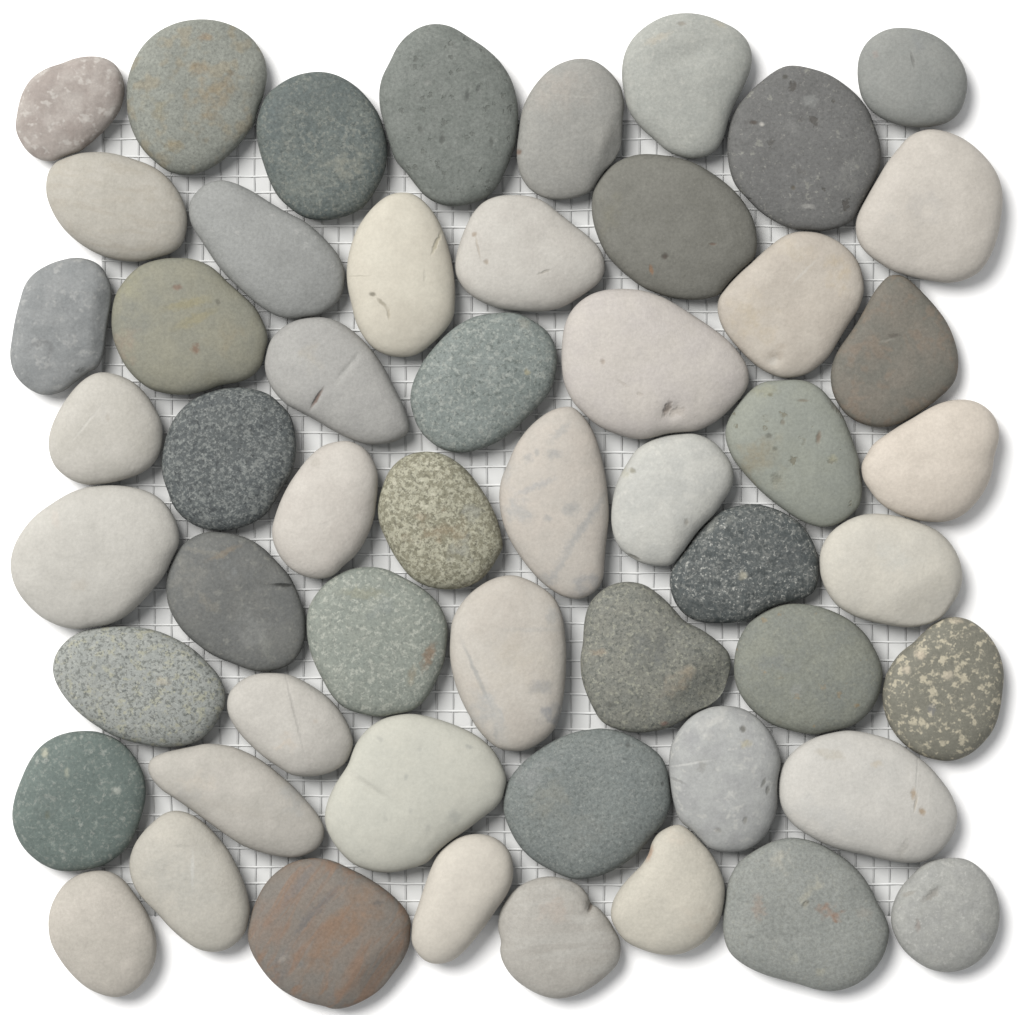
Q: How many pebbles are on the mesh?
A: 54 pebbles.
